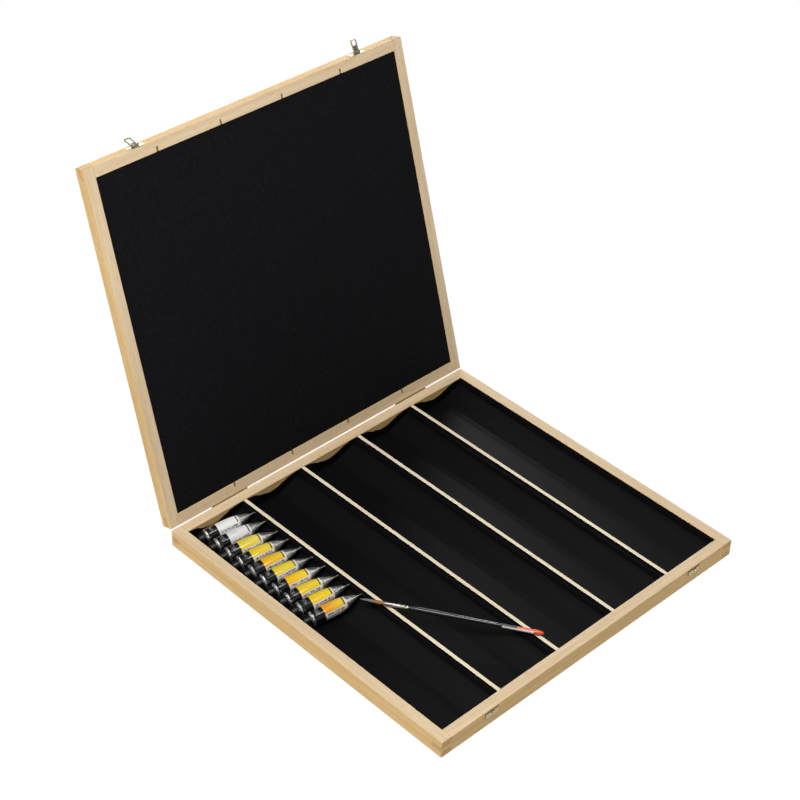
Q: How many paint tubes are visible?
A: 10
